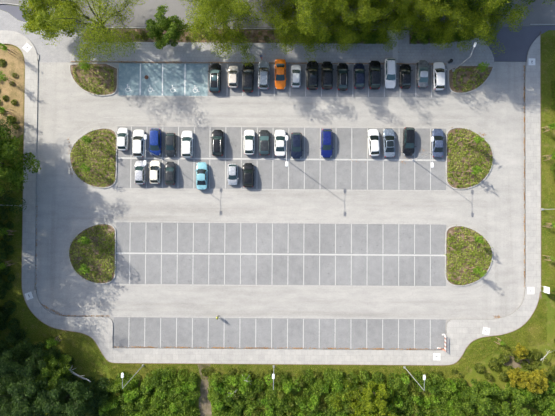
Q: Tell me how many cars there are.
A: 36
